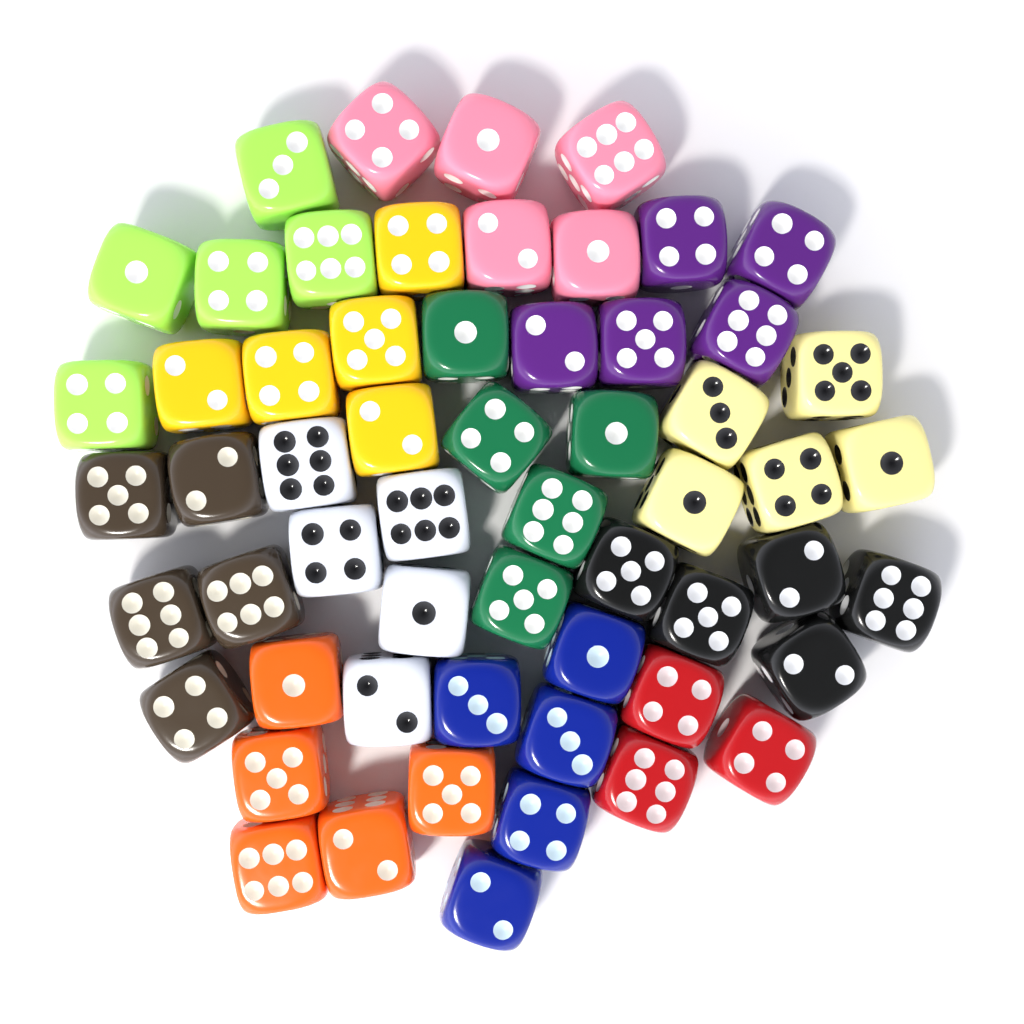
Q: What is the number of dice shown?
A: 58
